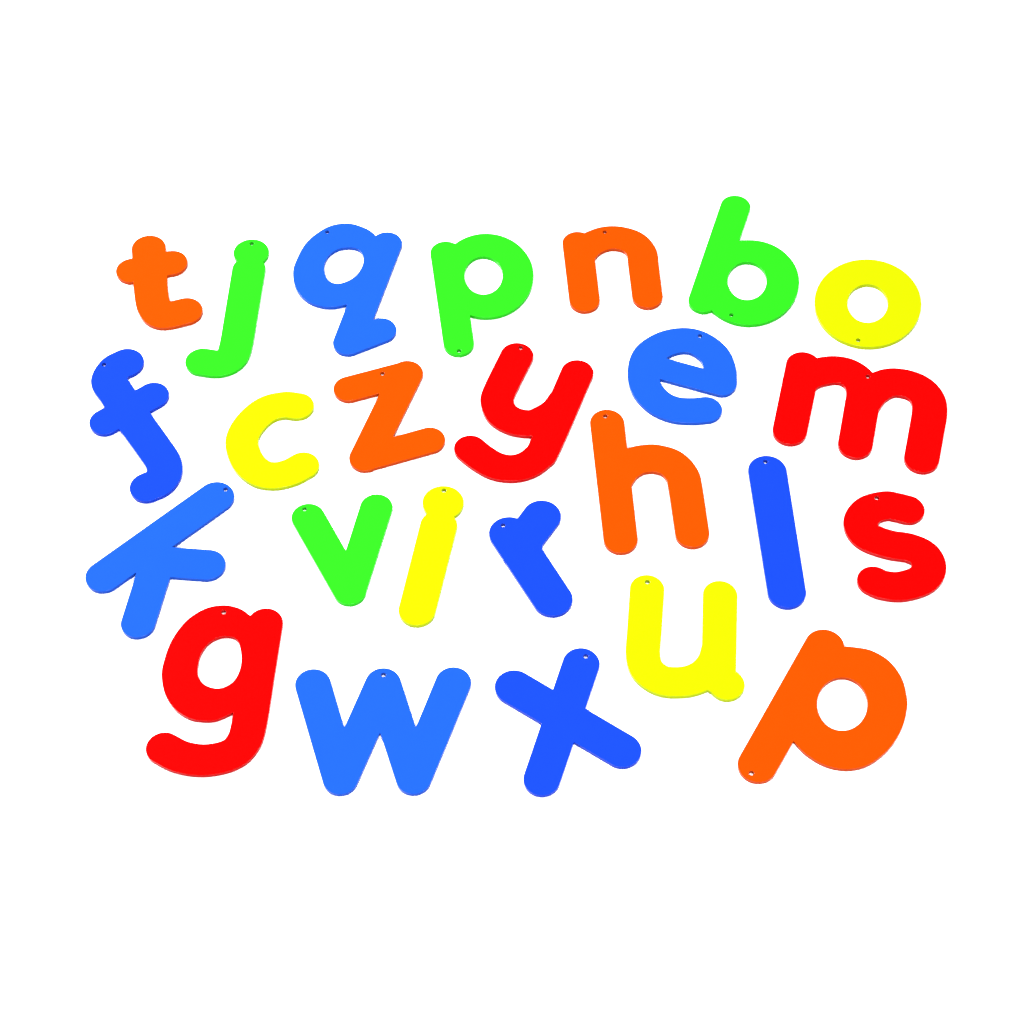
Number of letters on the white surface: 25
